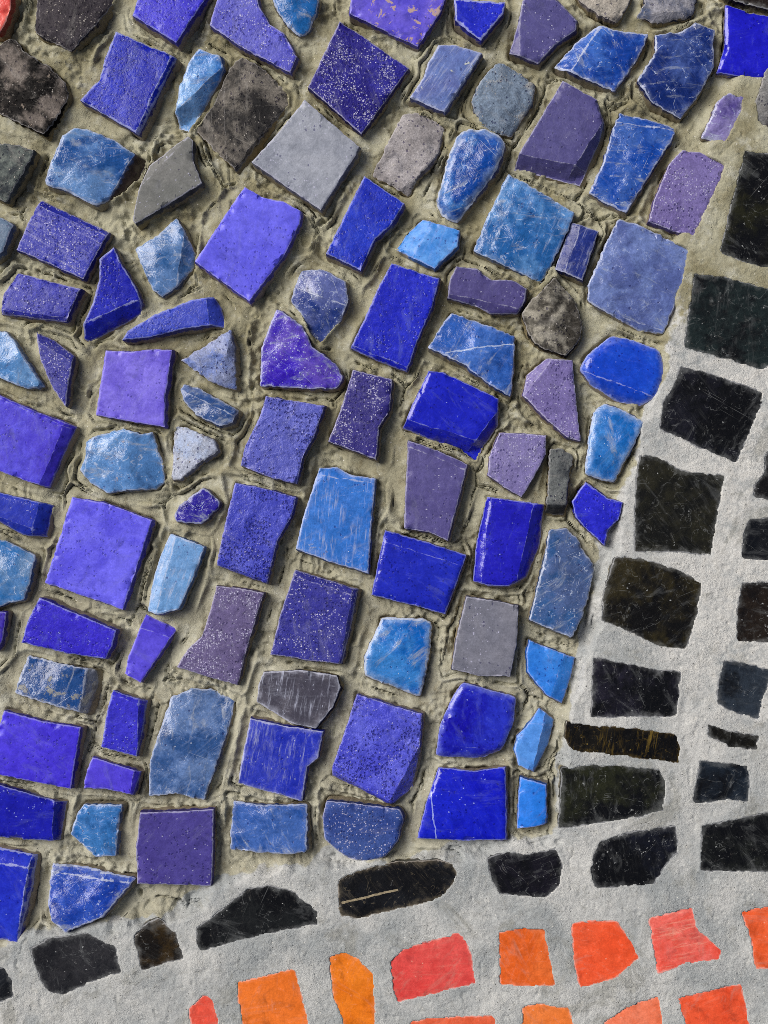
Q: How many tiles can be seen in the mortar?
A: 139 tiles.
